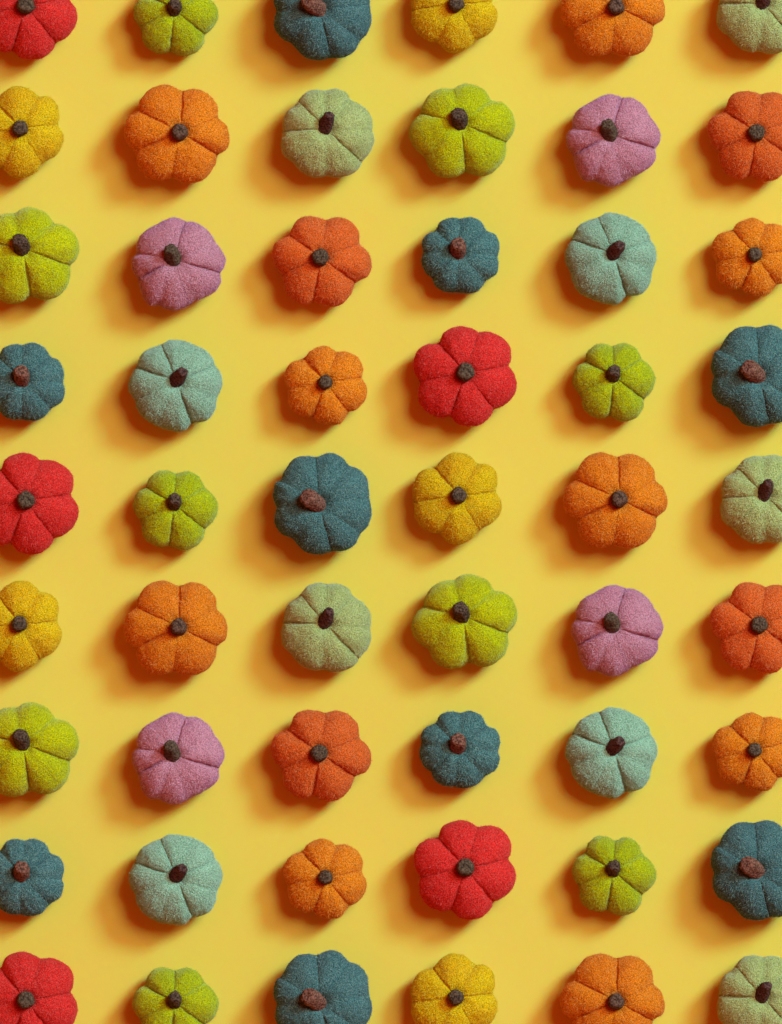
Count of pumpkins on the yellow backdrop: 54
